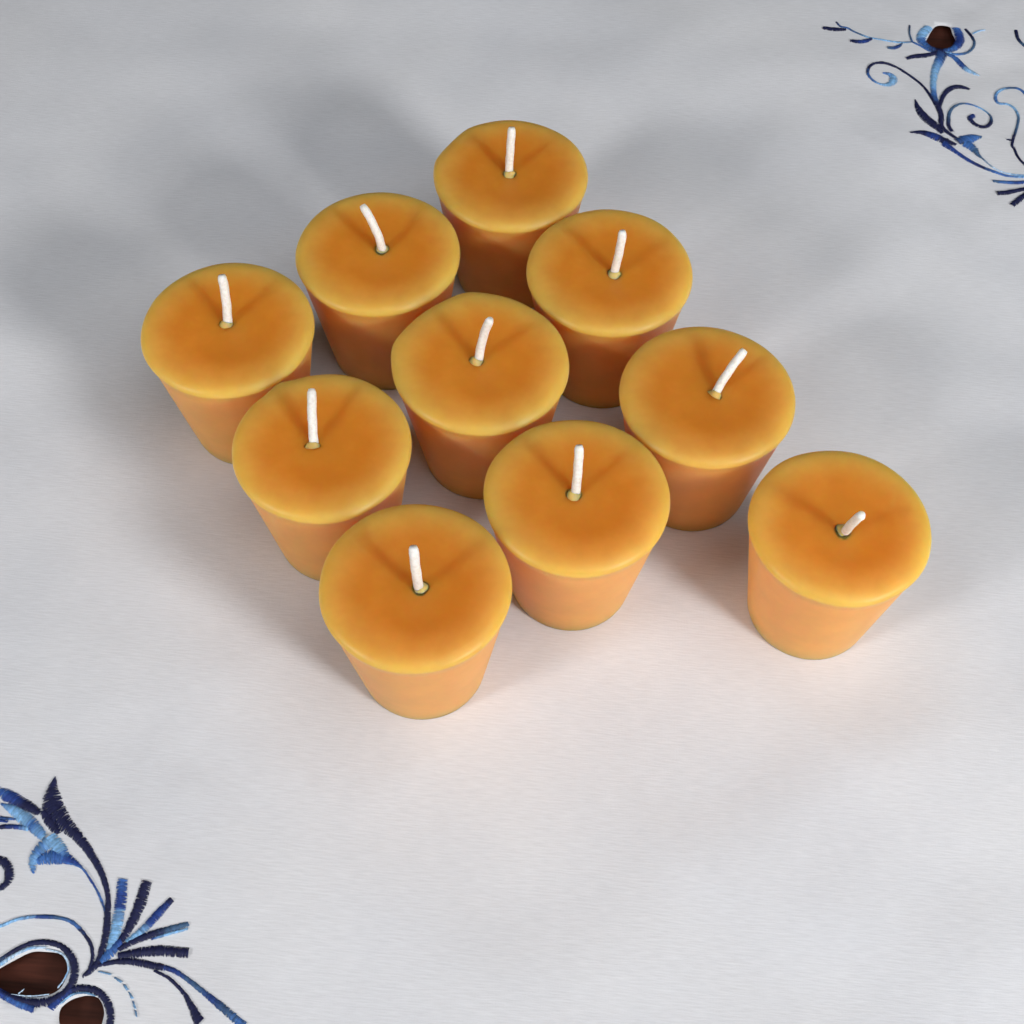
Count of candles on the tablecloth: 10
